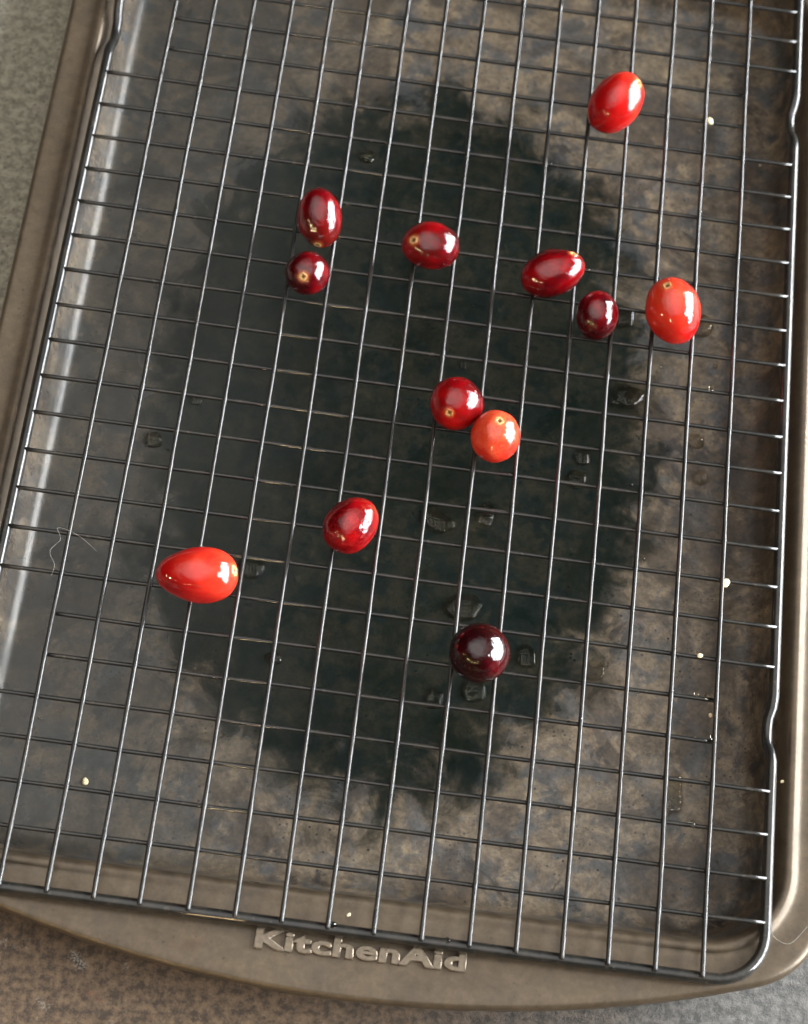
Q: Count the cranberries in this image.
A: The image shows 12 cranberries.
